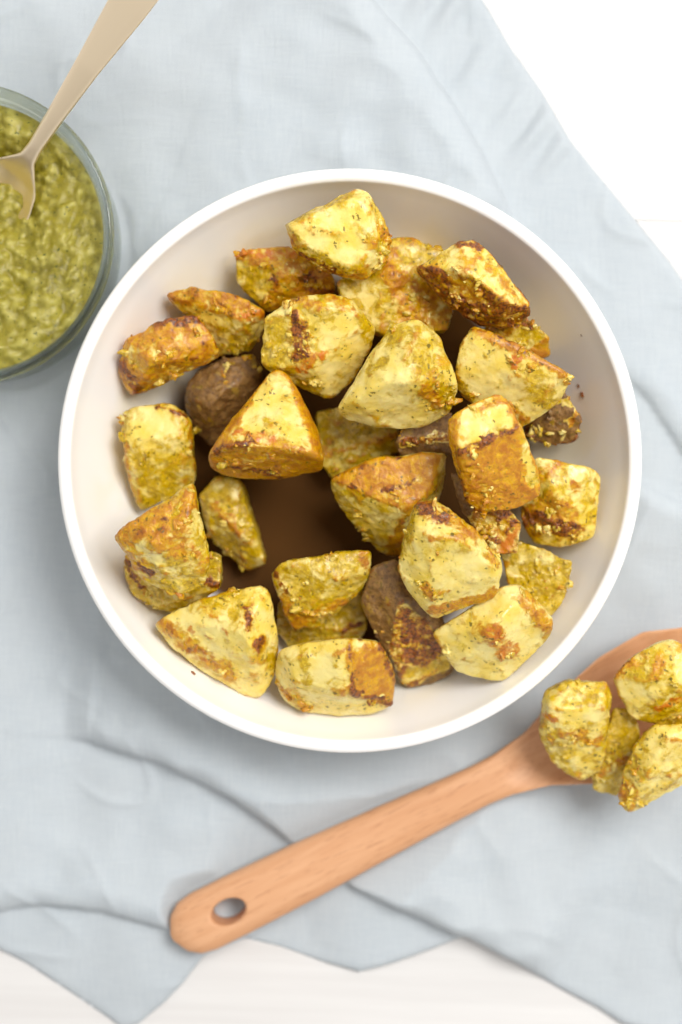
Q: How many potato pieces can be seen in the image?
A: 35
